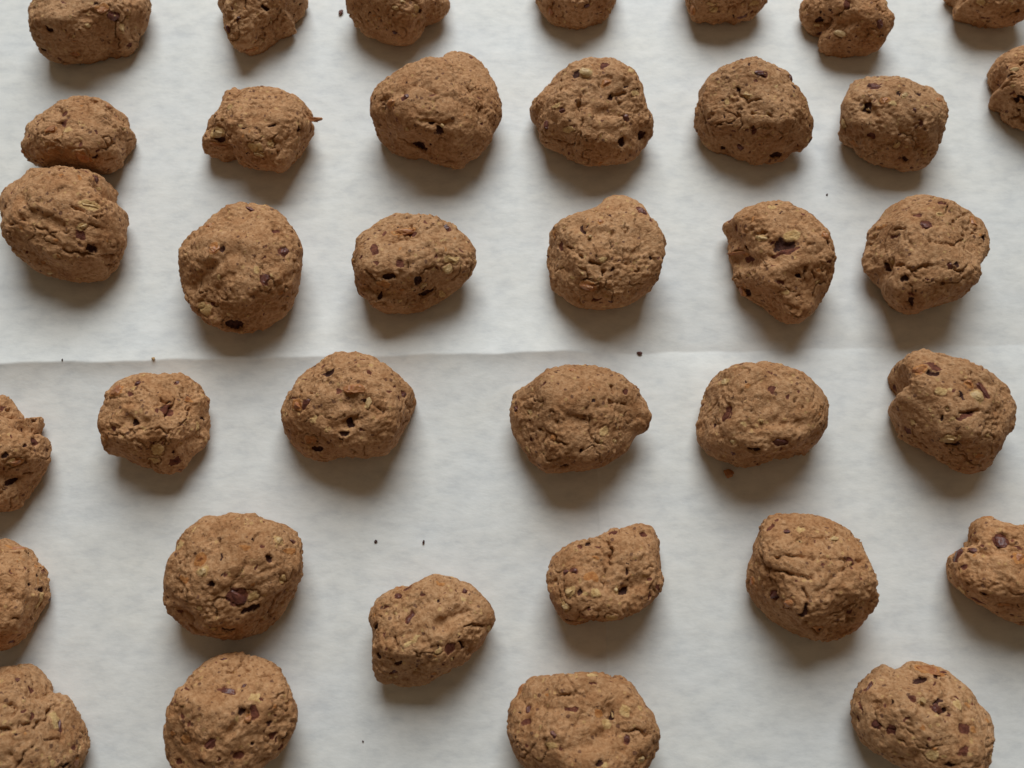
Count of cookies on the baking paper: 36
